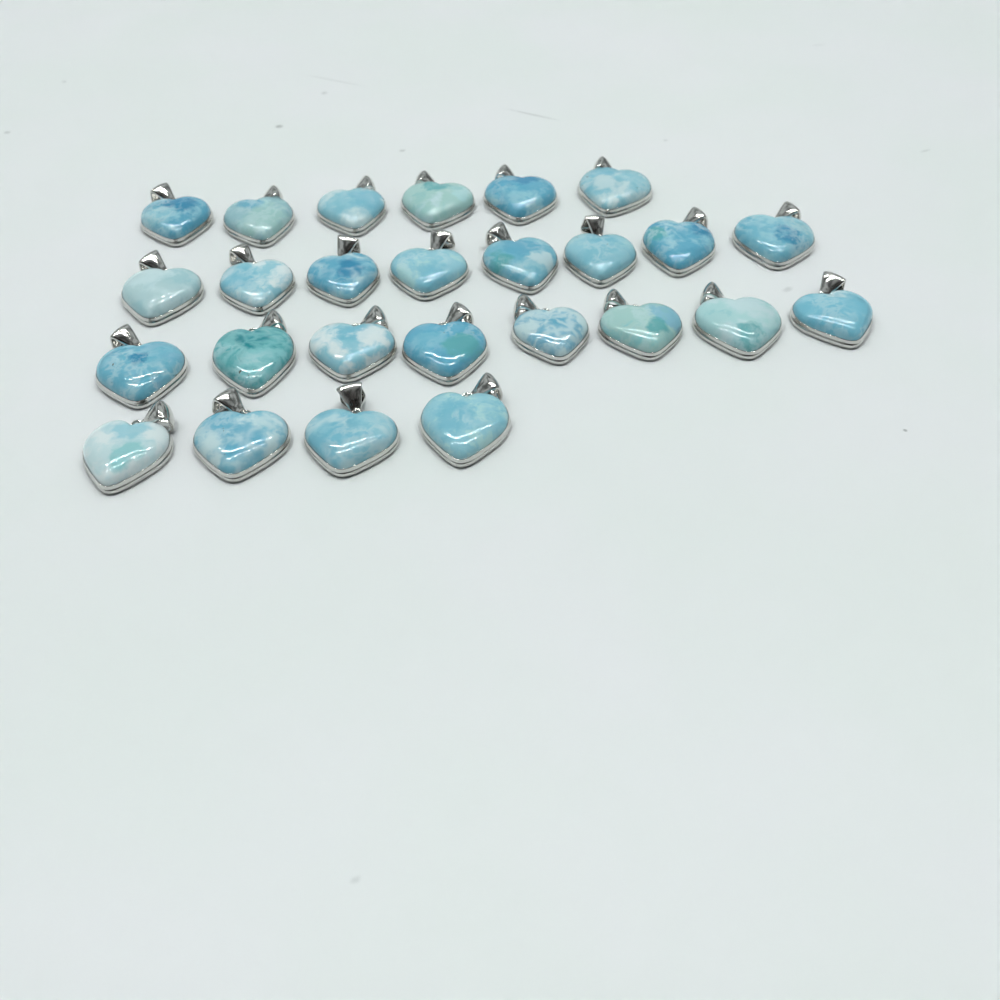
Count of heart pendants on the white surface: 26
